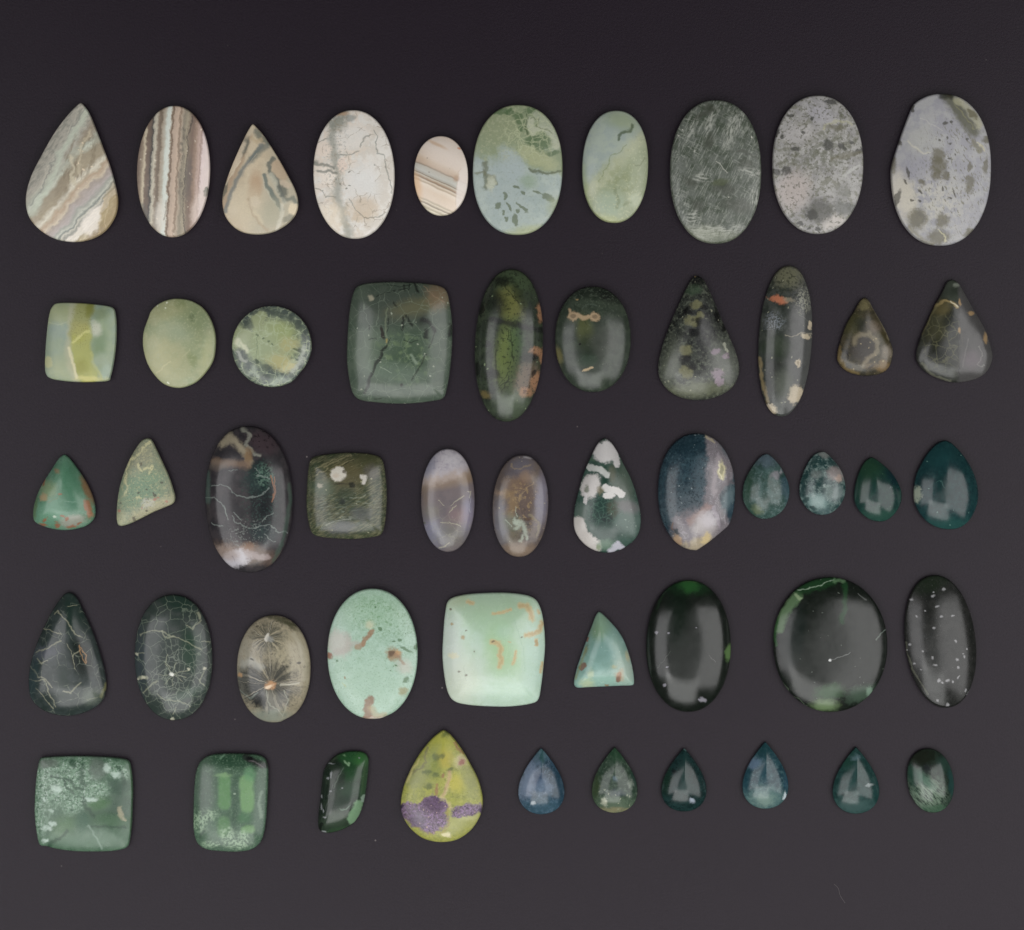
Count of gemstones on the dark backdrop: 51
